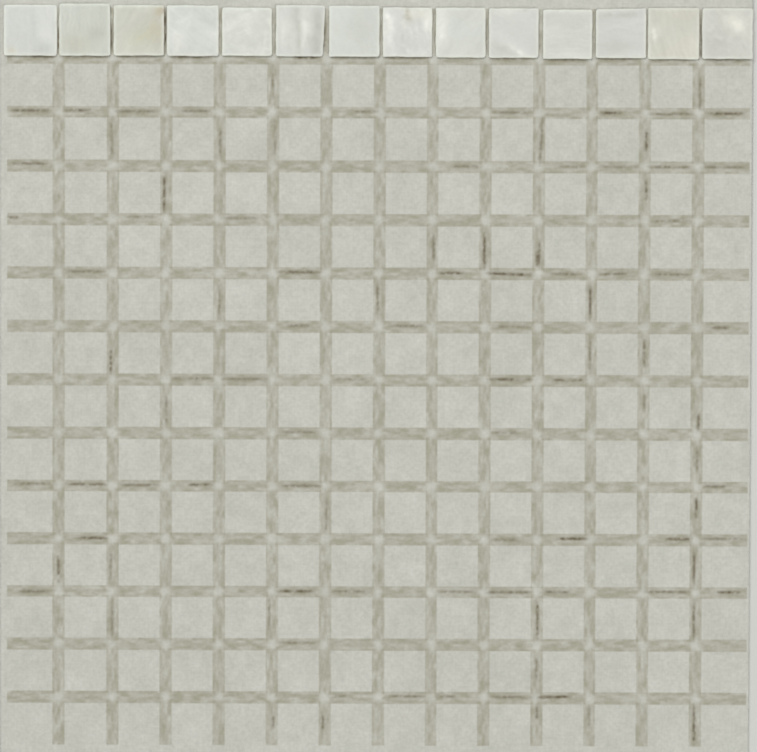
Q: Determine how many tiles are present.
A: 14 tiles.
